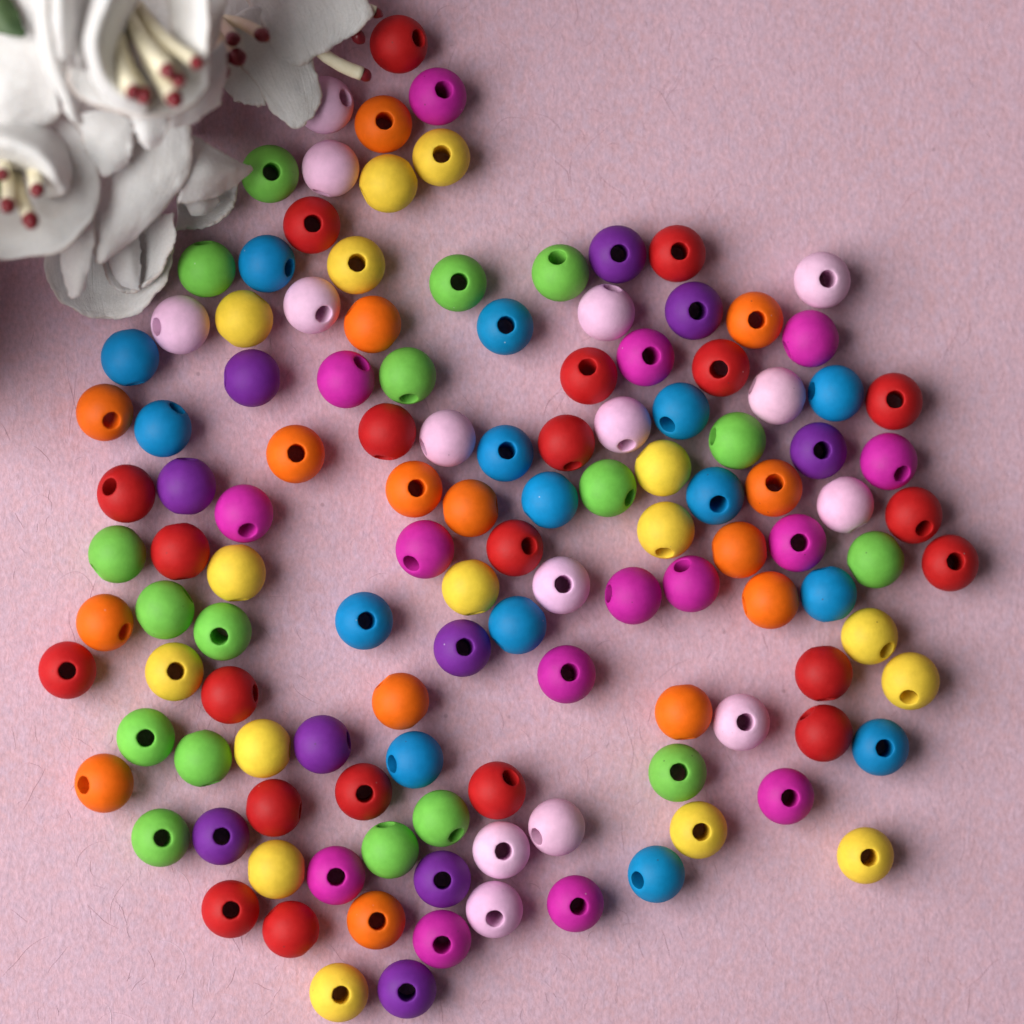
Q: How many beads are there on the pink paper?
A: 125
